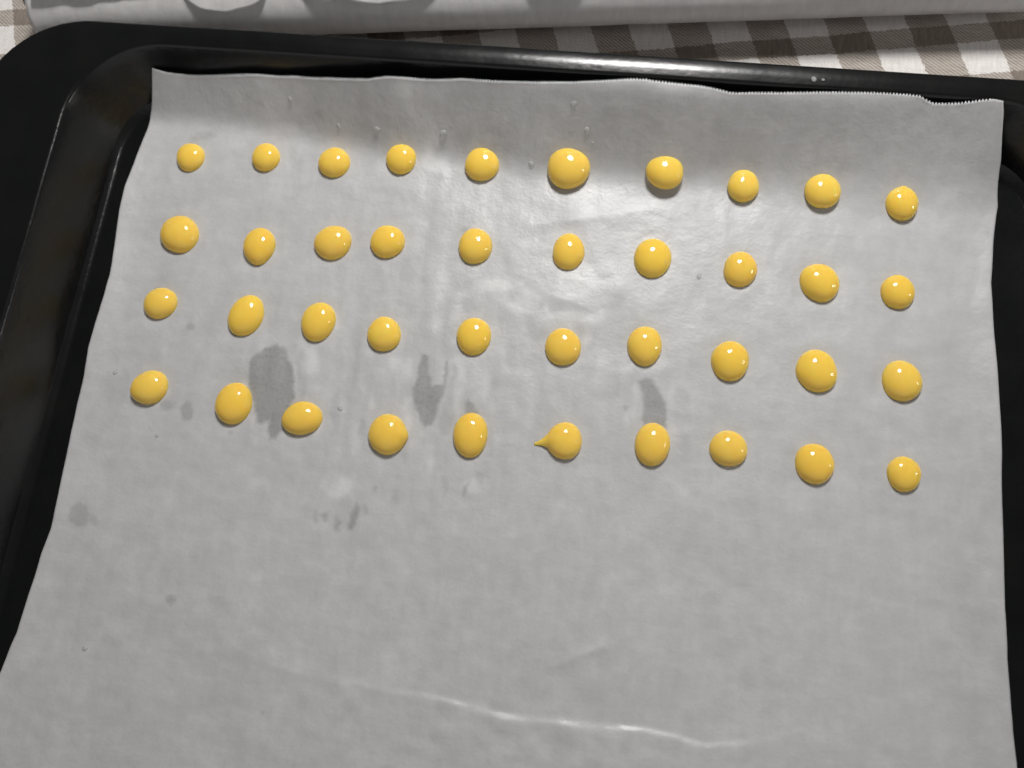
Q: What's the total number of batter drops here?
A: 40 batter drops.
